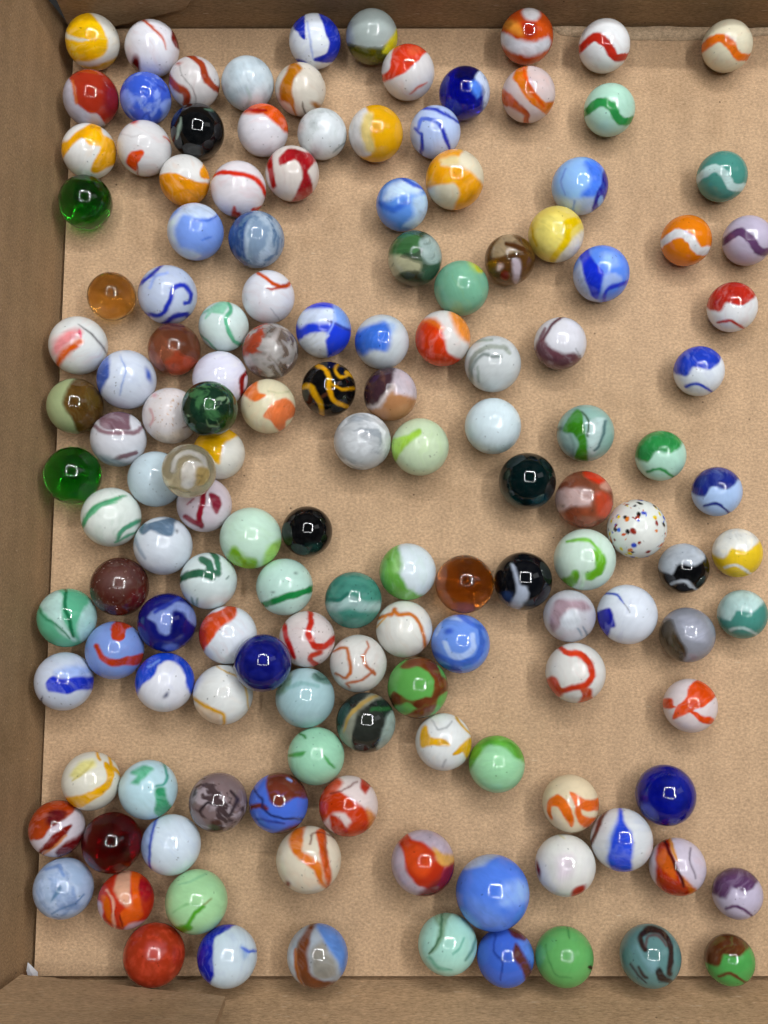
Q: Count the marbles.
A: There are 143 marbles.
